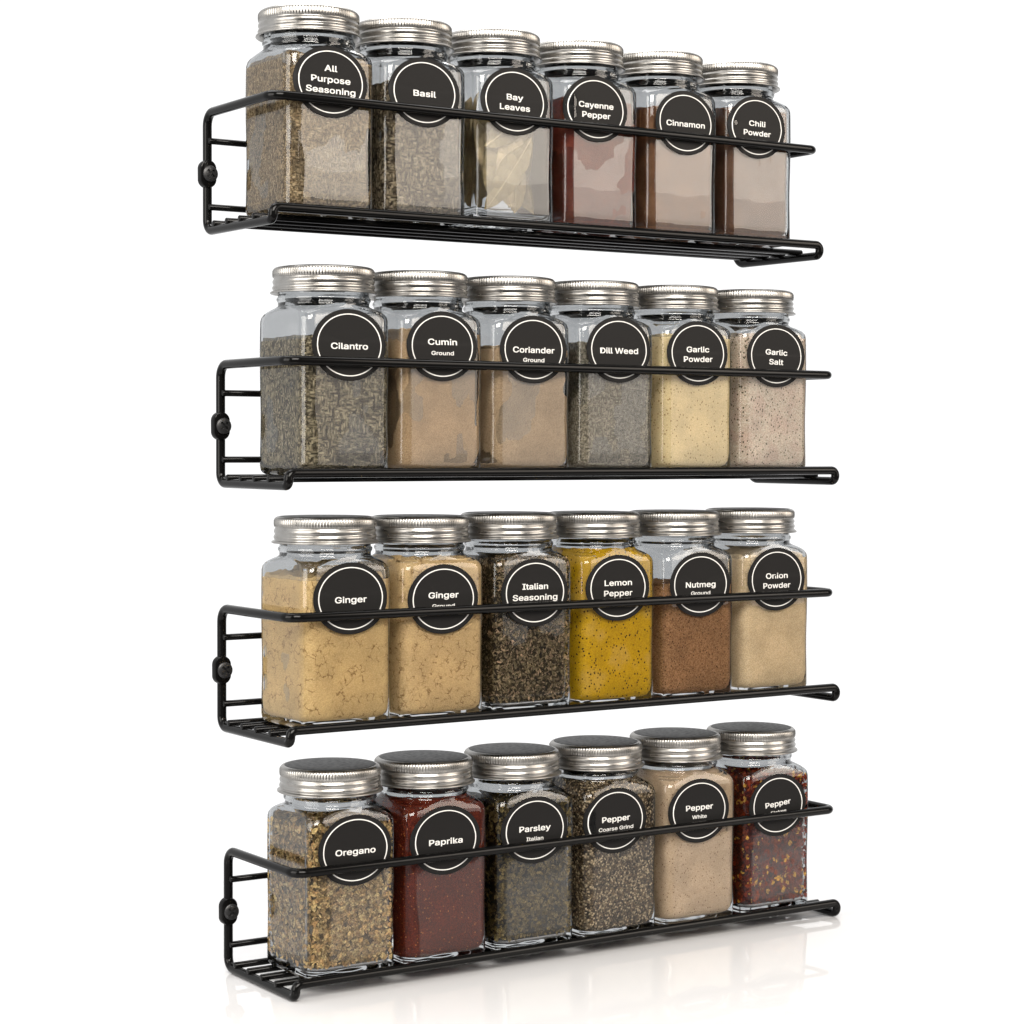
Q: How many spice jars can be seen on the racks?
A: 24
